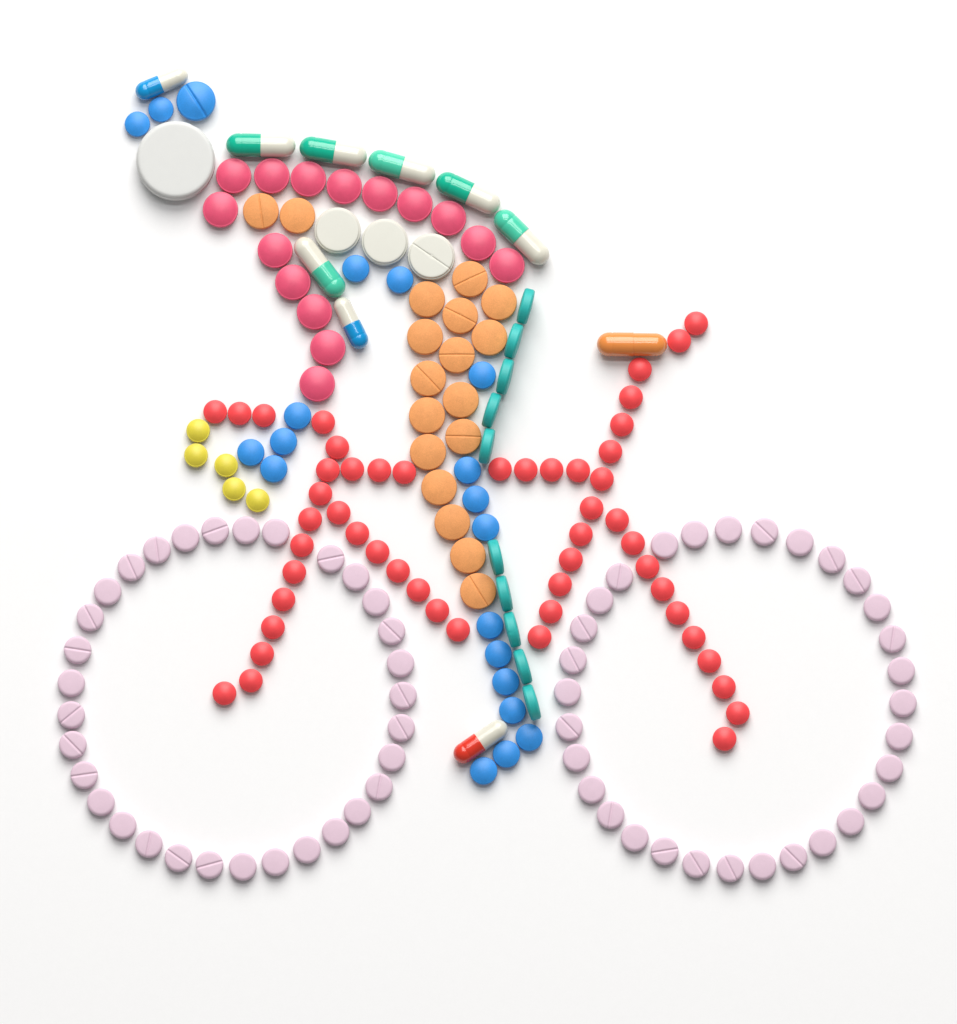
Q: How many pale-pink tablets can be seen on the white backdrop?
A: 63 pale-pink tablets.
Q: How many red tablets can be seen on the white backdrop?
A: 52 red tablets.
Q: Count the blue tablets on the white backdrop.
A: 20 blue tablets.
